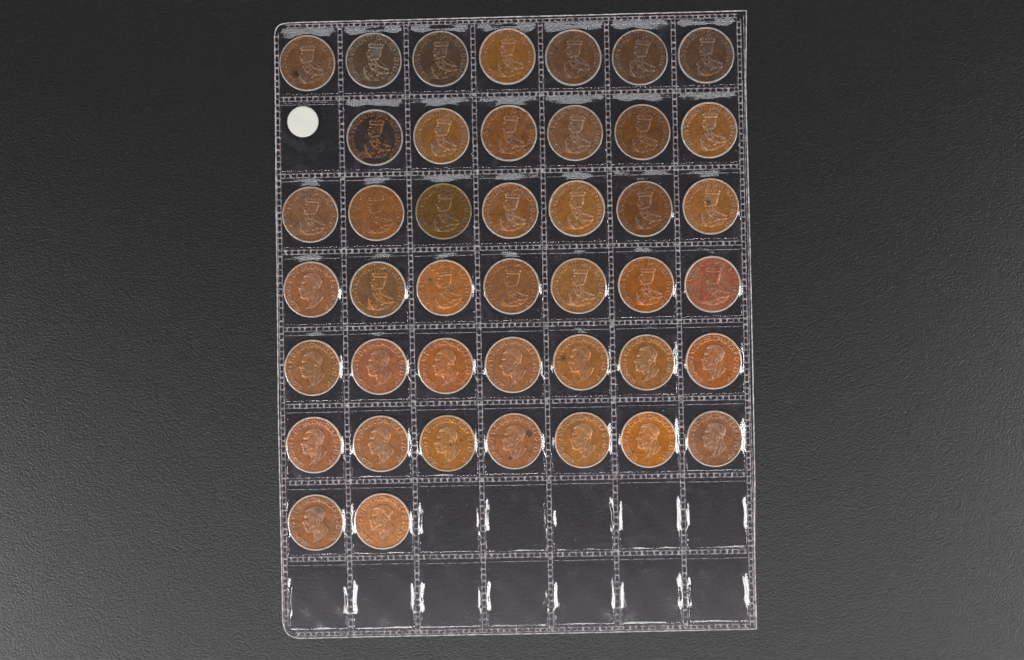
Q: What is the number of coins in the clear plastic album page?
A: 43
